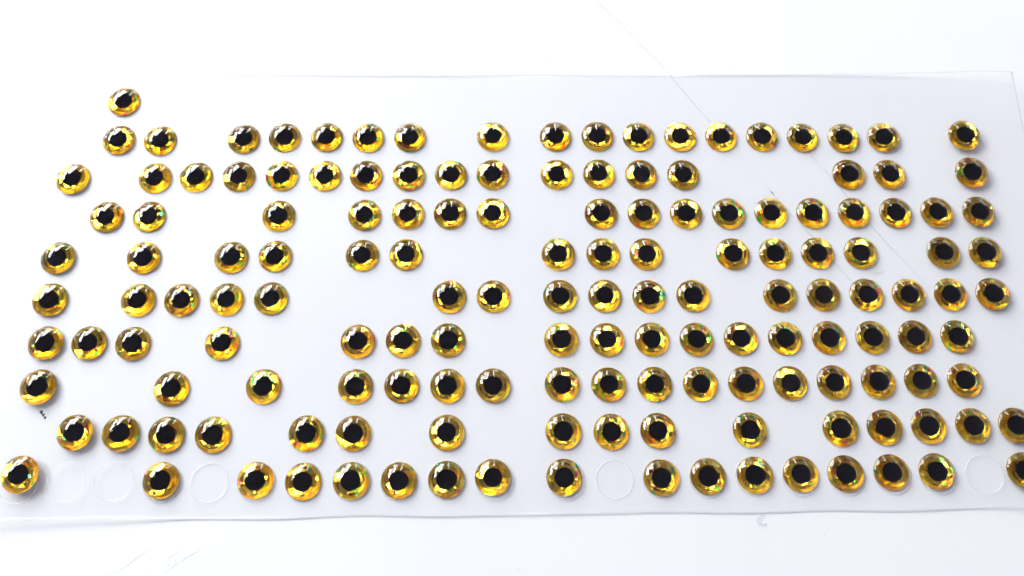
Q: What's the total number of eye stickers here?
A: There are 152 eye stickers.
